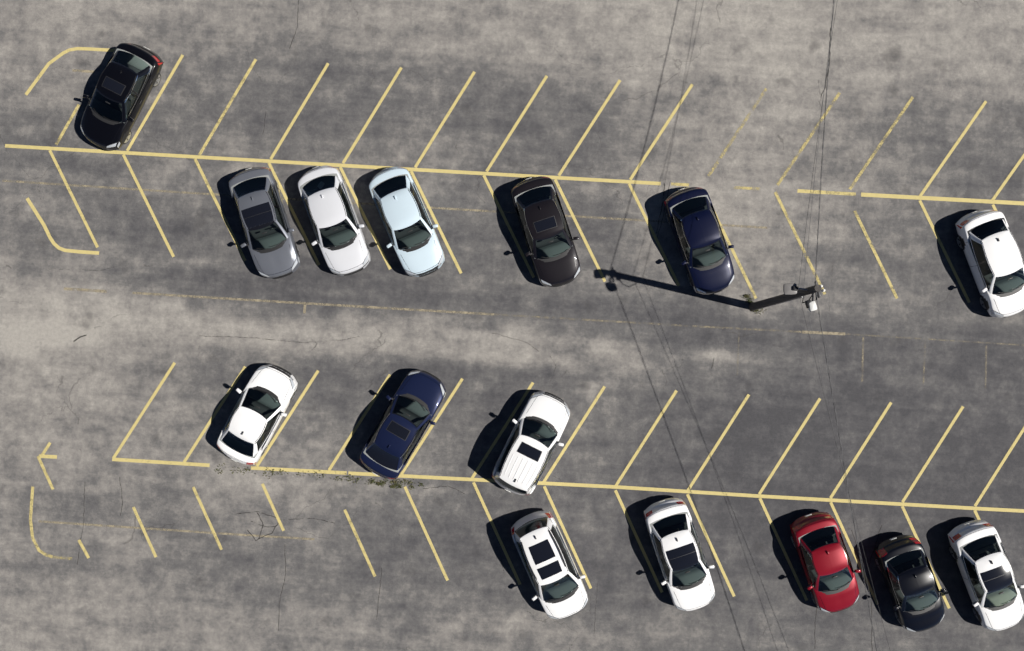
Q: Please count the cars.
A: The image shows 15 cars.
